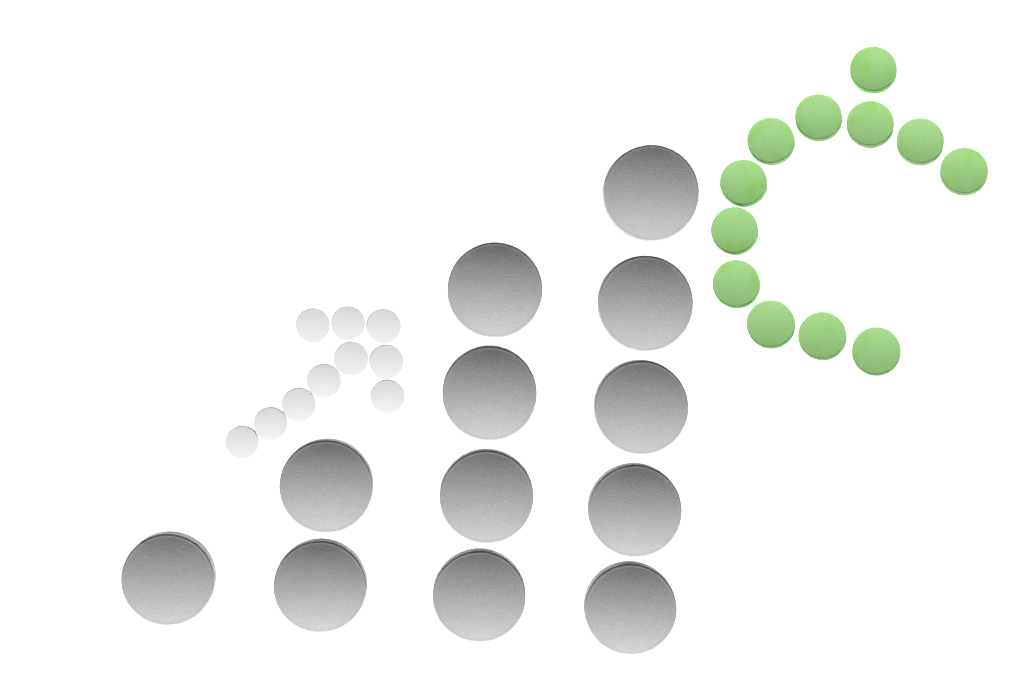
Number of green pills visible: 12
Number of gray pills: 12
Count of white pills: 10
